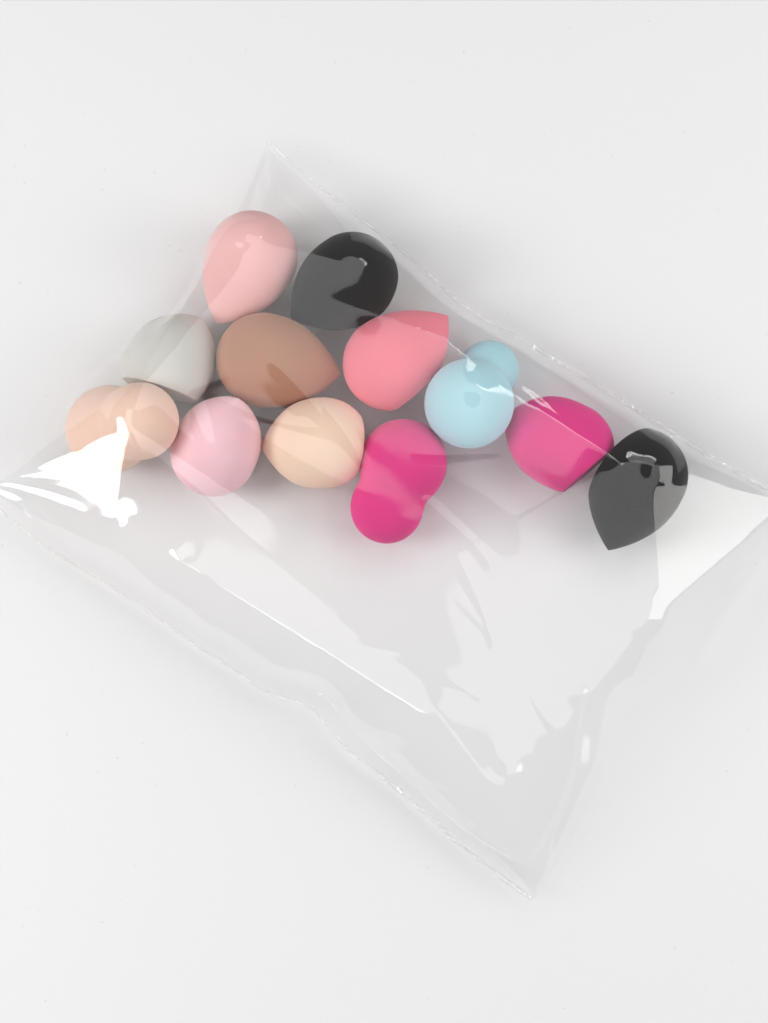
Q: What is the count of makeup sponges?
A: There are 12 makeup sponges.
